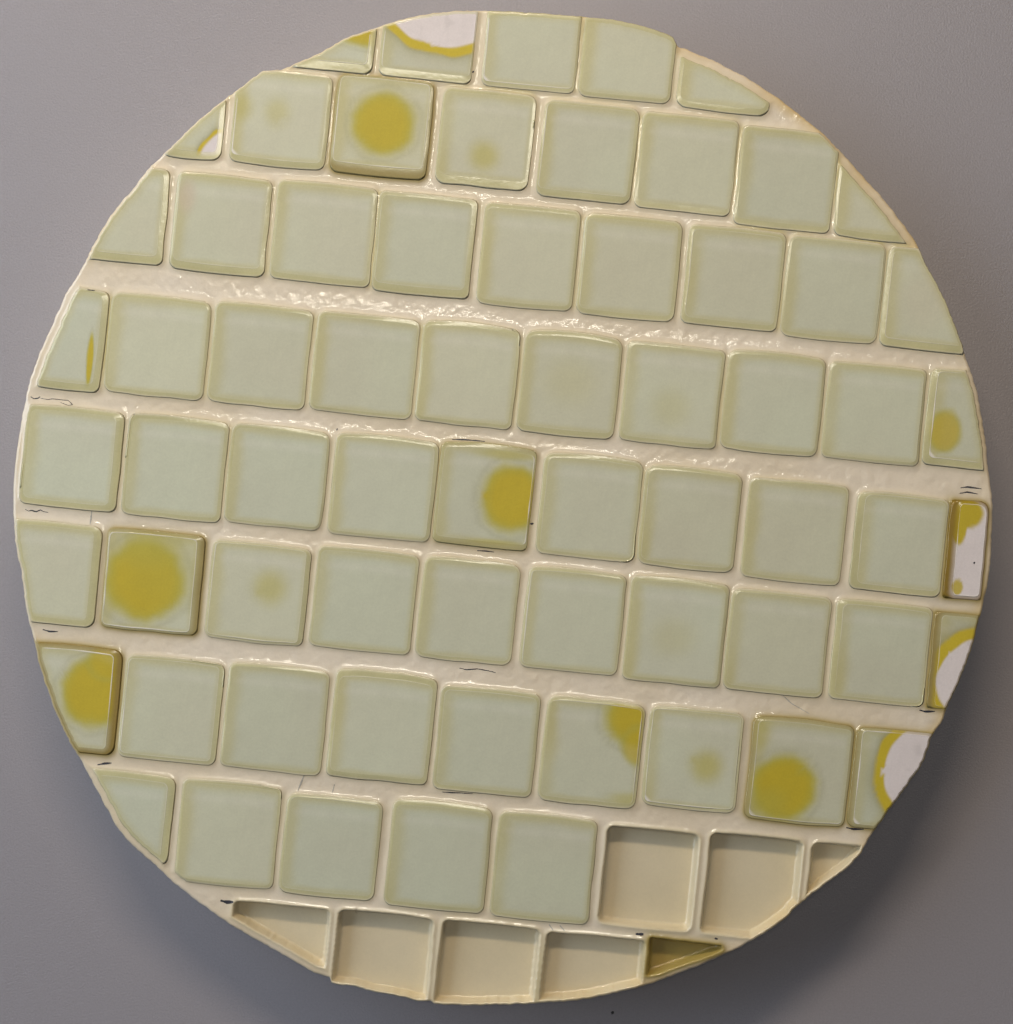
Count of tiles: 66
